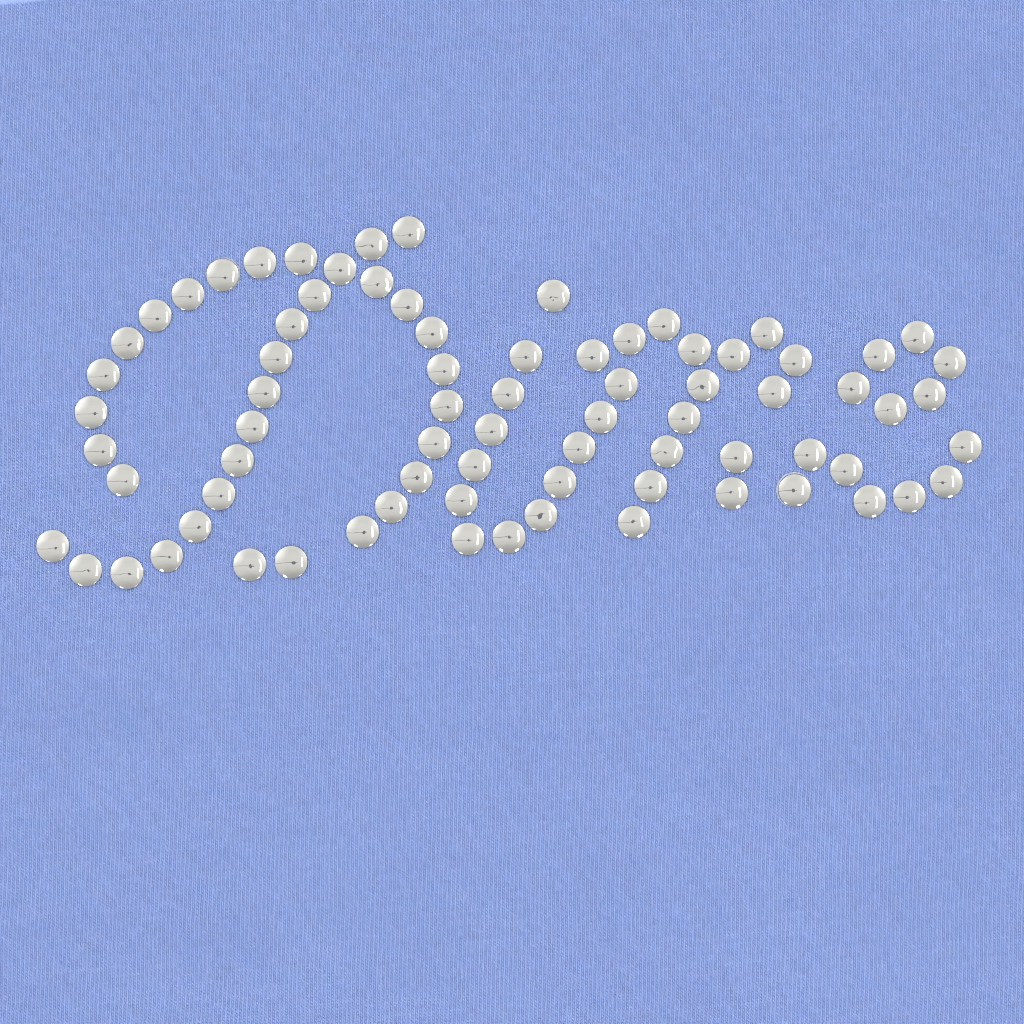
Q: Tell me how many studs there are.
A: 77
